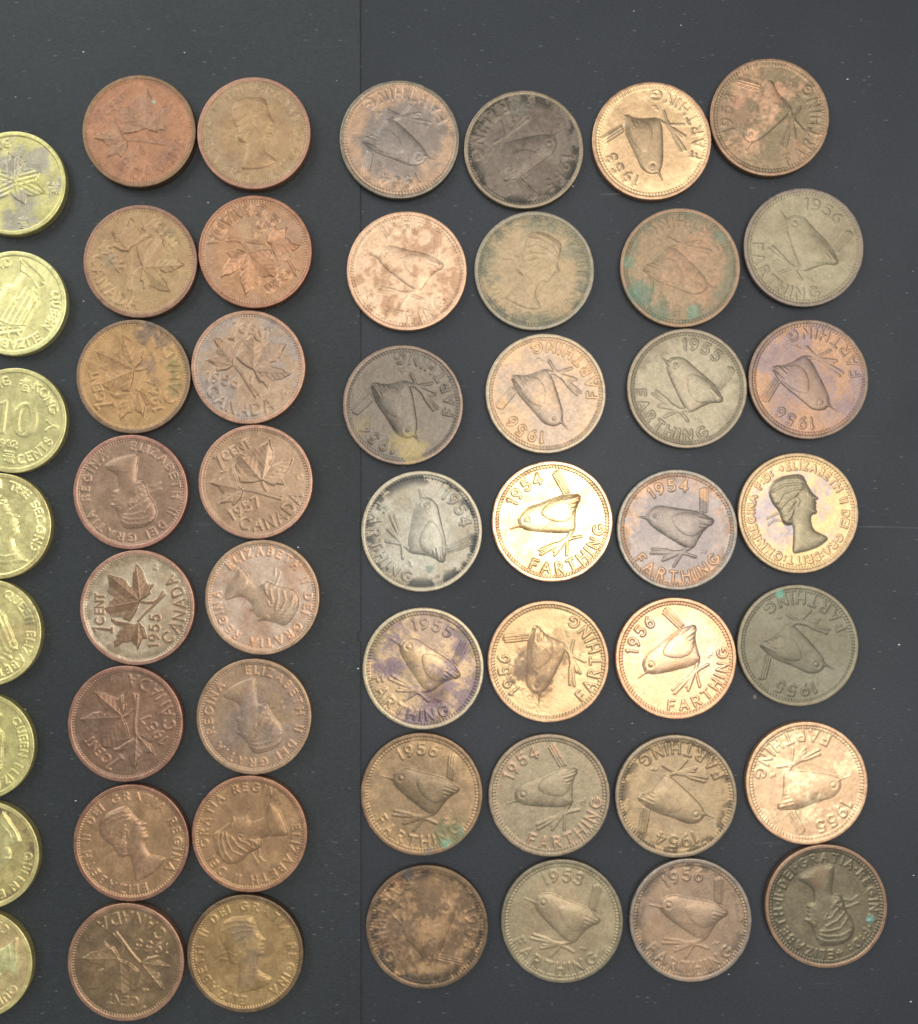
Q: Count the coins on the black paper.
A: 52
